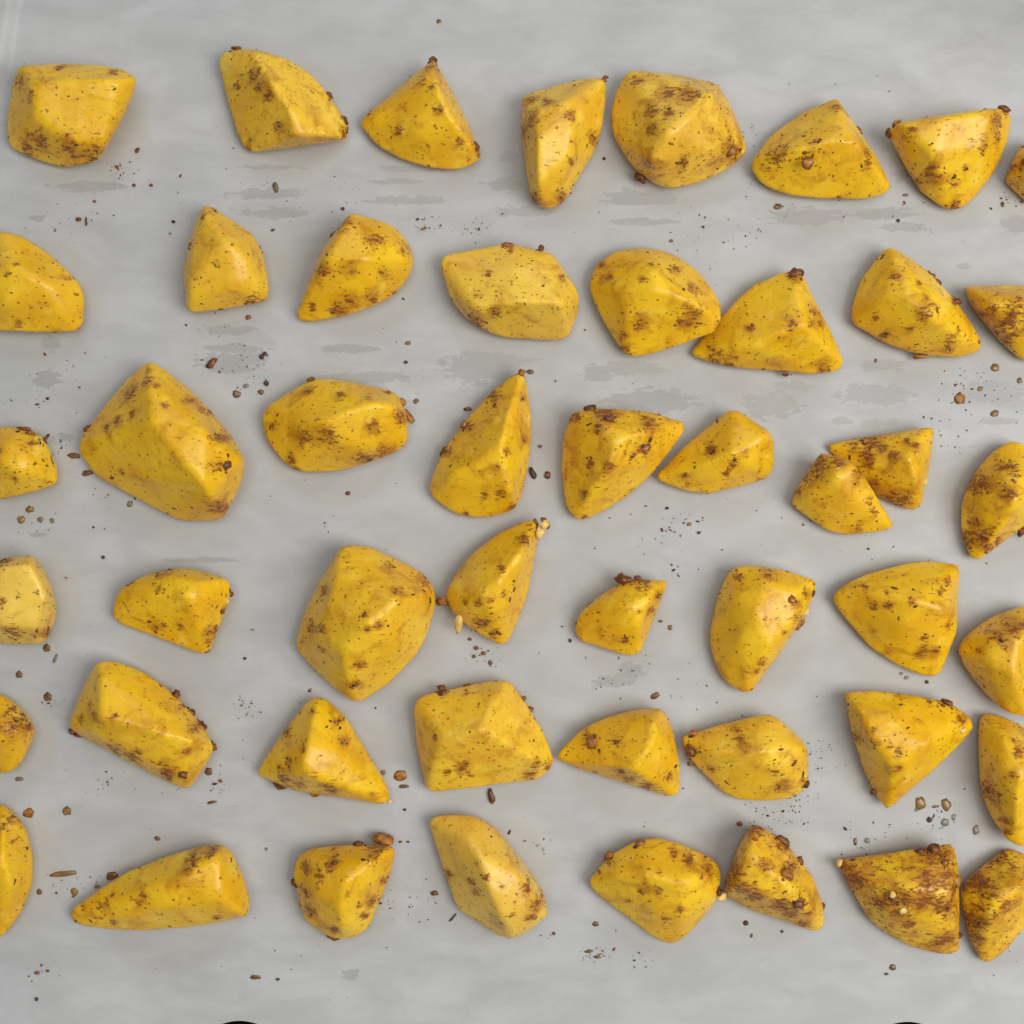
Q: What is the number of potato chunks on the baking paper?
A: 49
